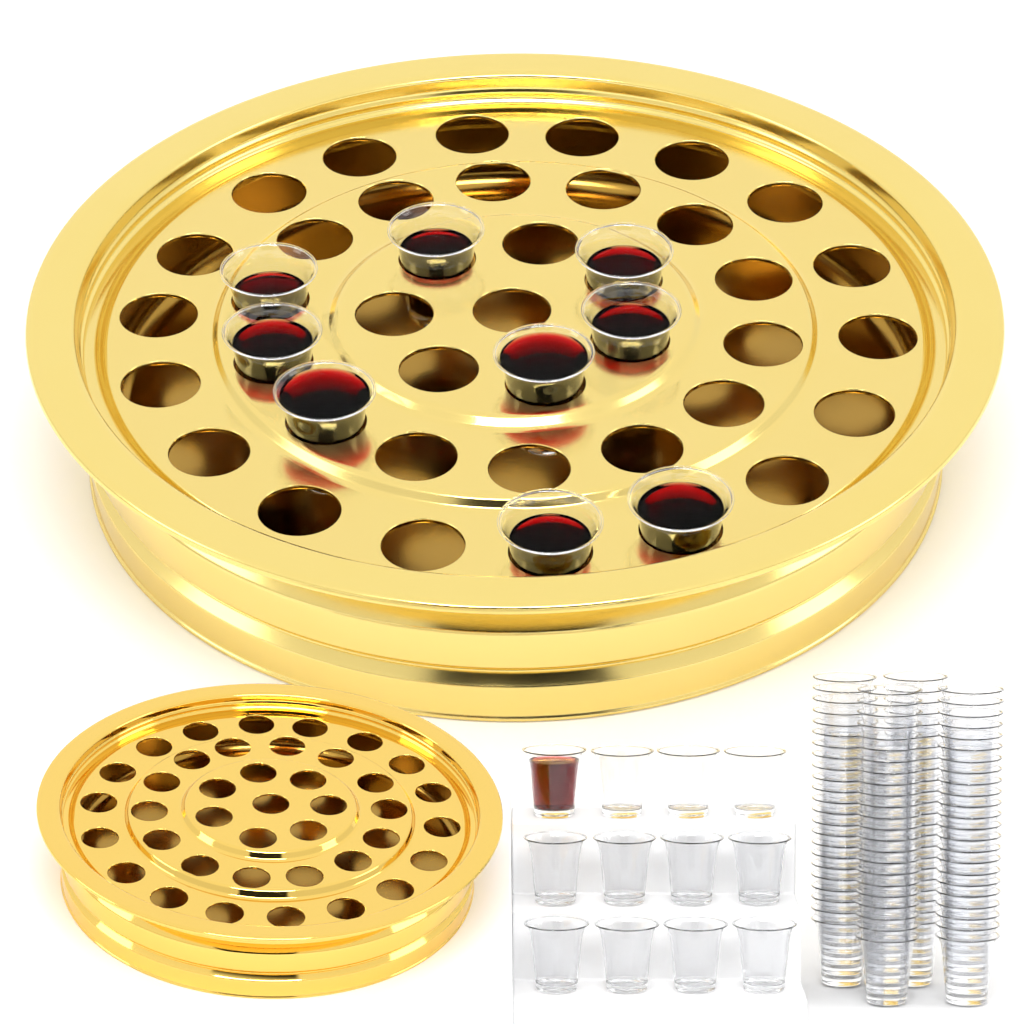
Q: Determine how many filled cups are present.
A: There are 10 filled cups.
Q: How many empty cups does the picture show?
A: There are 103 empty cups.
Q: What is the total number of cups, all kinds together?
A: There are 113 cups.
